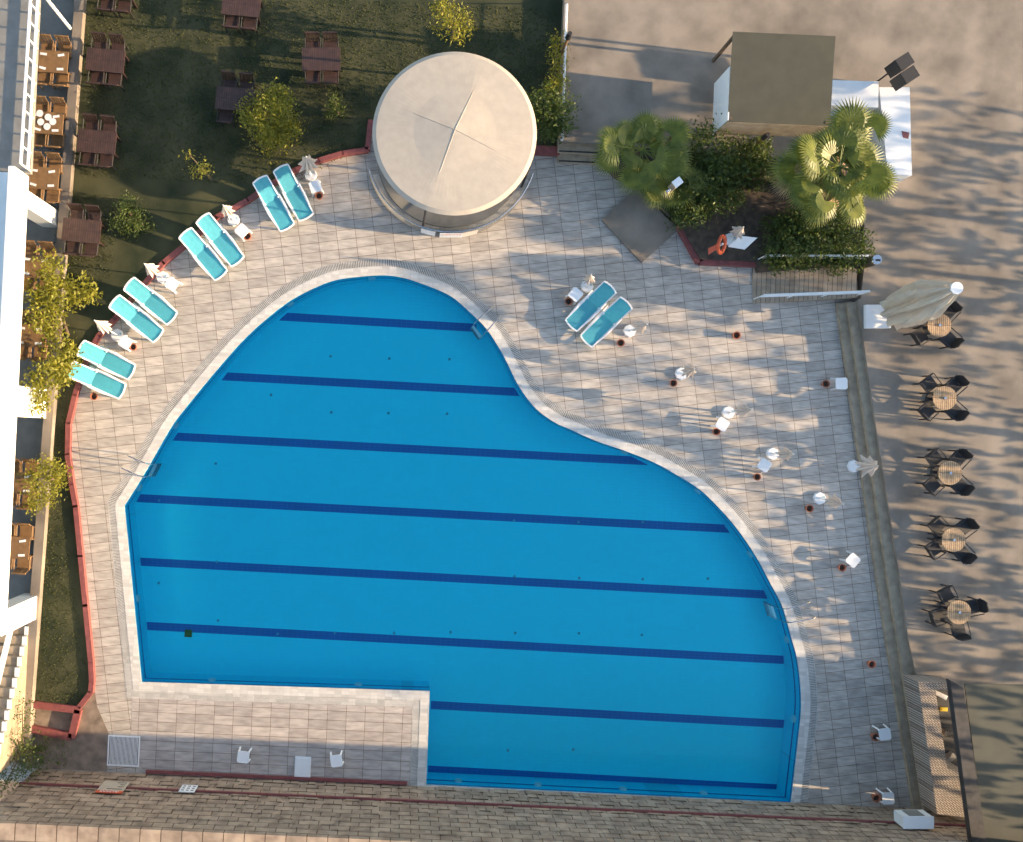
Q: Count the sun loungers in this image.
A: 10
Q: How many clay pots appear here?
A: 16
